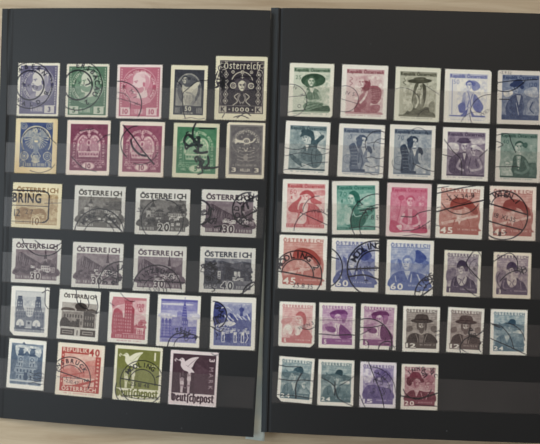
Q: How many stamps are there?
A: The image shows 57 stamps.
